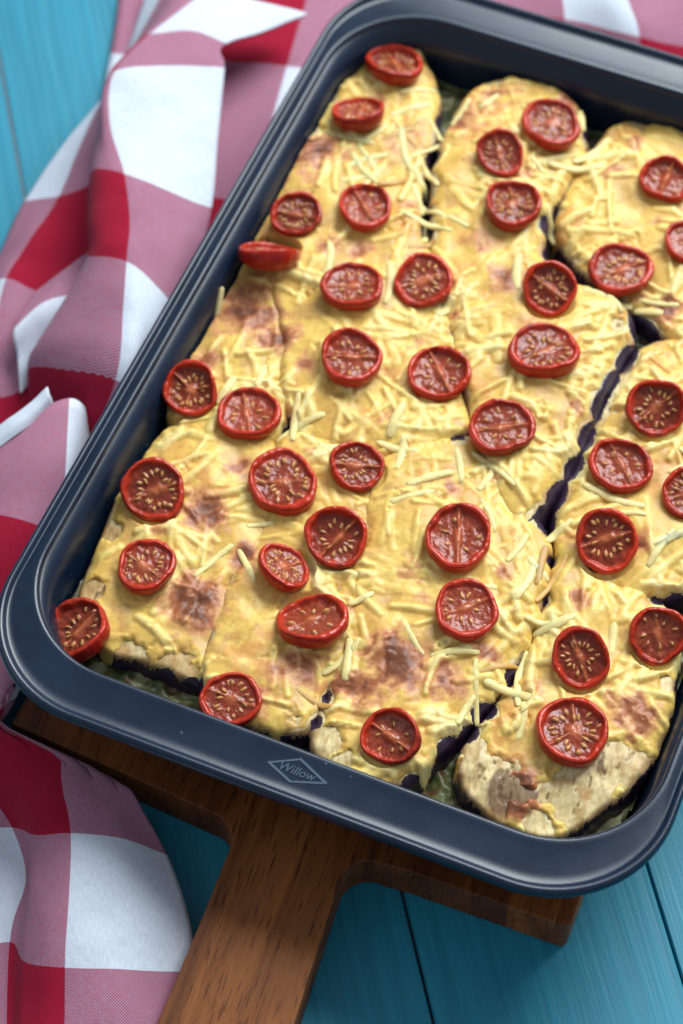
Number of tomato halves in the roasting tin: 39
